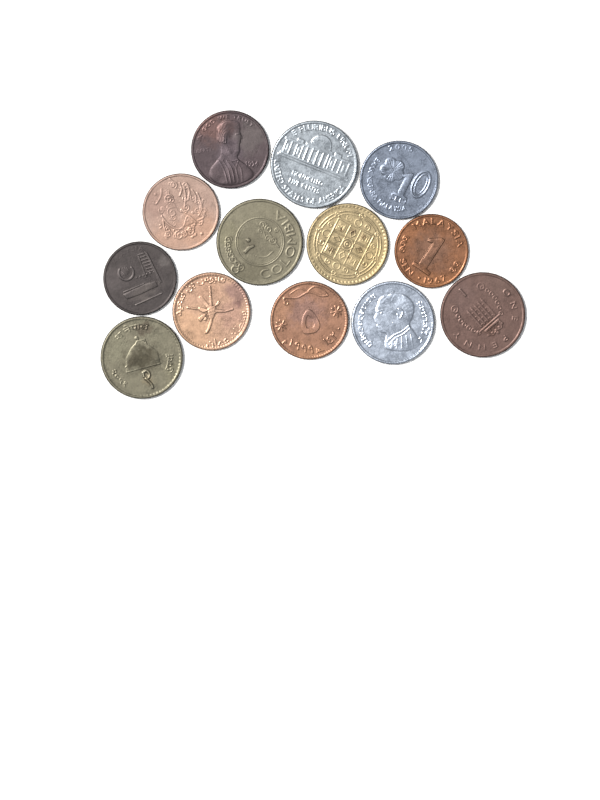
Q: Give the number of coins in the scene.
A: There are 13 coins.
